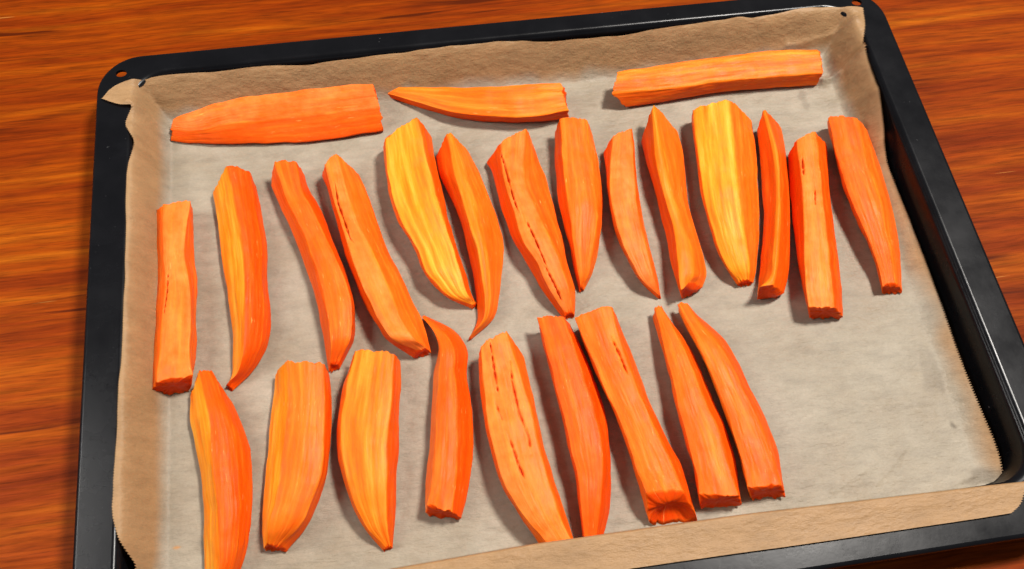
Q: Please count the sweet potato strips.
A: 26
